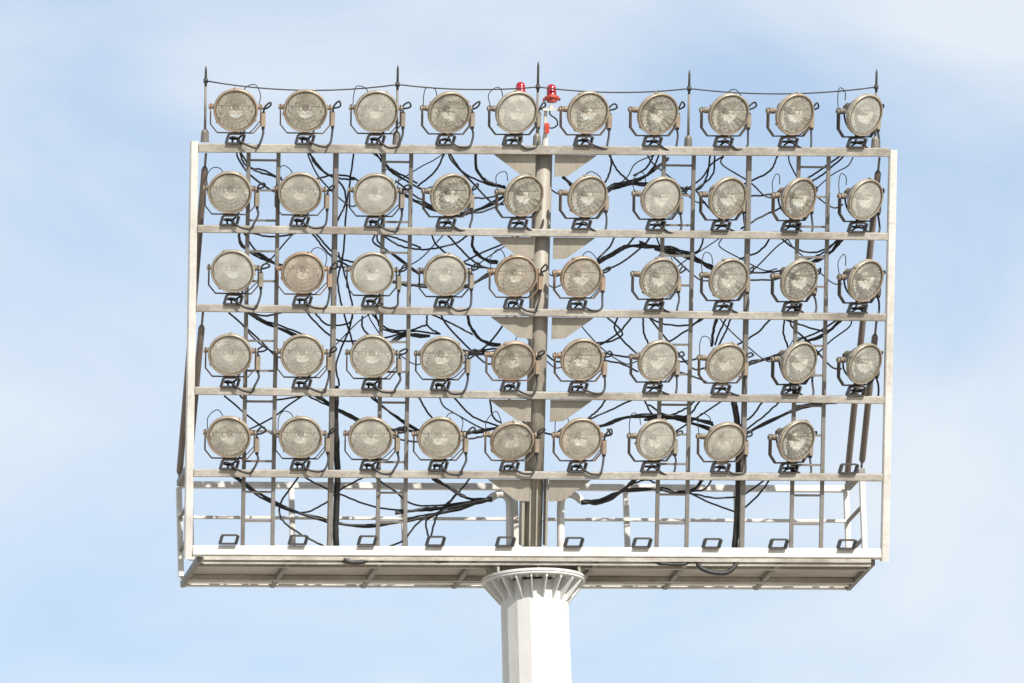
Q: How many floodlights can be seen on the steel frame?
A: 49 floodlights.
